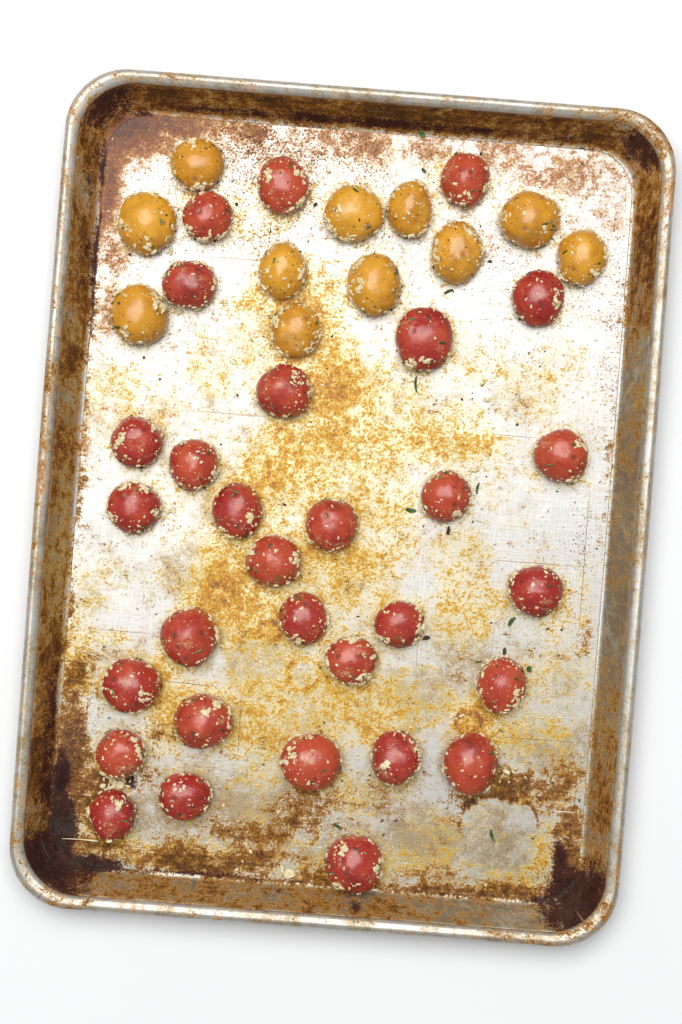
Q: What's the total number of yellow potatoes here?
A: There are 11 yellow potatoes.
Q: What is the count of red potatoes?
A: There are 30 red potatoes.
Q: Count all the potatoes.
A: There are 41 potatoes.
